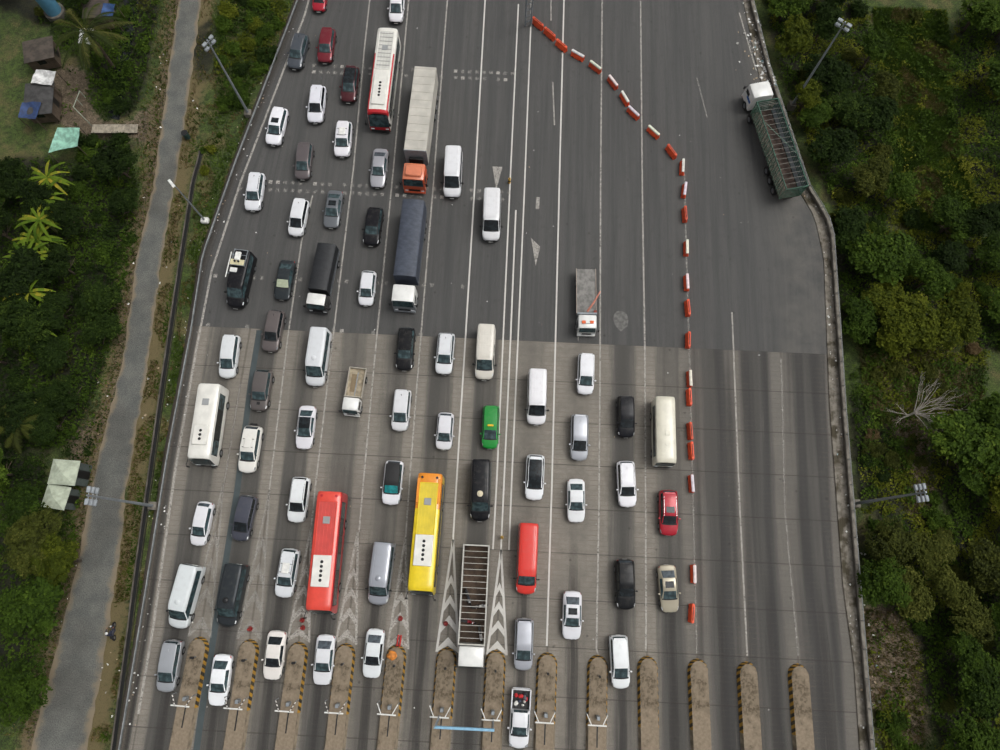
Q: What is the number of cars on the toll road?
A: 48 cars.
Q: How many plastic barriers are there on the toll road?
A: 24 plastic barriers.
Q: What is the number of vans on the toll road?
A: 11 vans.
